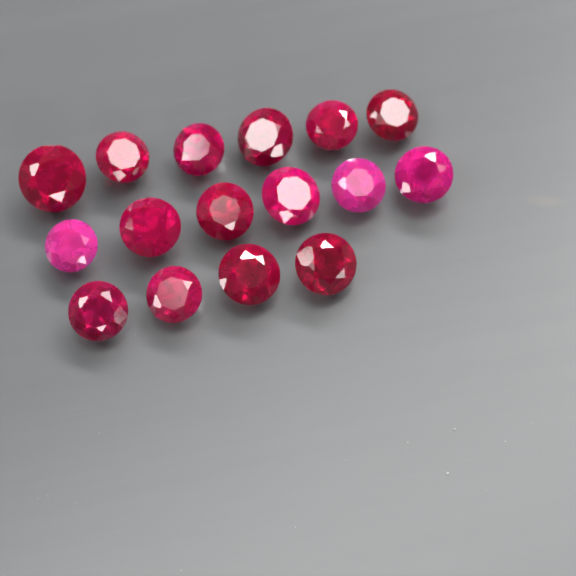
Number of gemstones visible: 16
